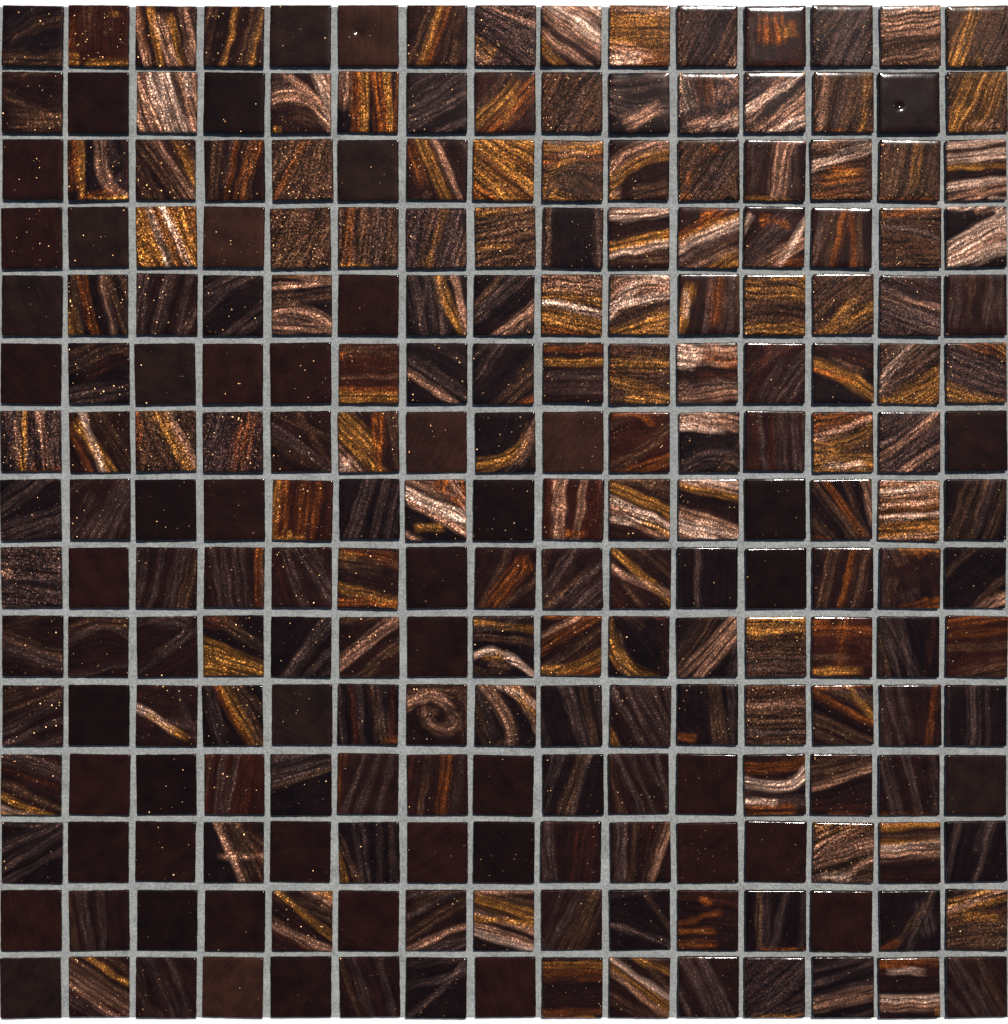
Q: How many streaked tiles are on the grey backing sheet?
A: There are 175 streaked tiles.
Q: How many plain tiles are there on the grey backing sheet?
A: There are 50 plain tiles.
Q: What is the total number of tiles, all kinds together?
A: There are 225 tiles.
